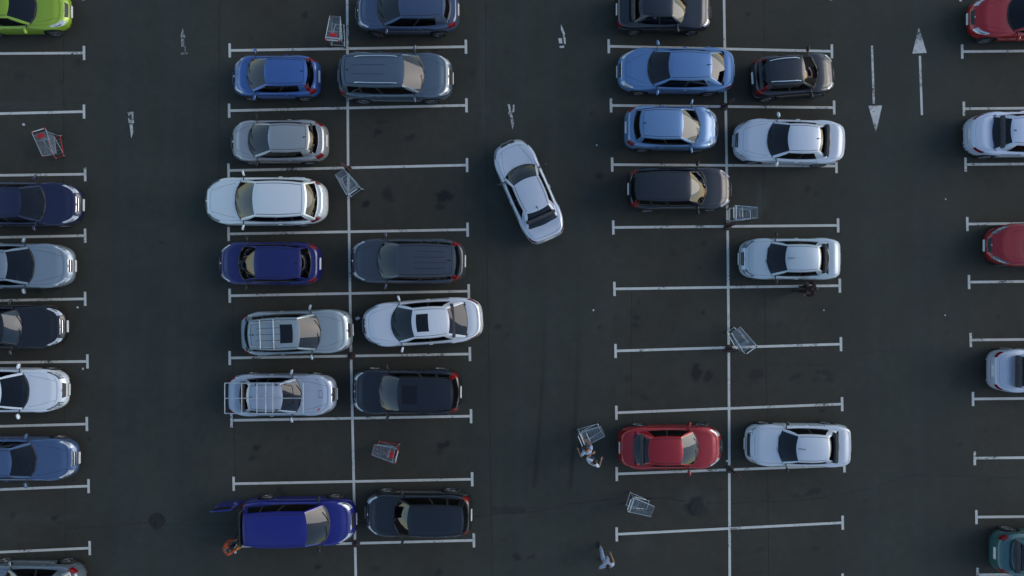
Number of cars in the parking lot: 35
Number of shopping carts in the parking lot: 8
